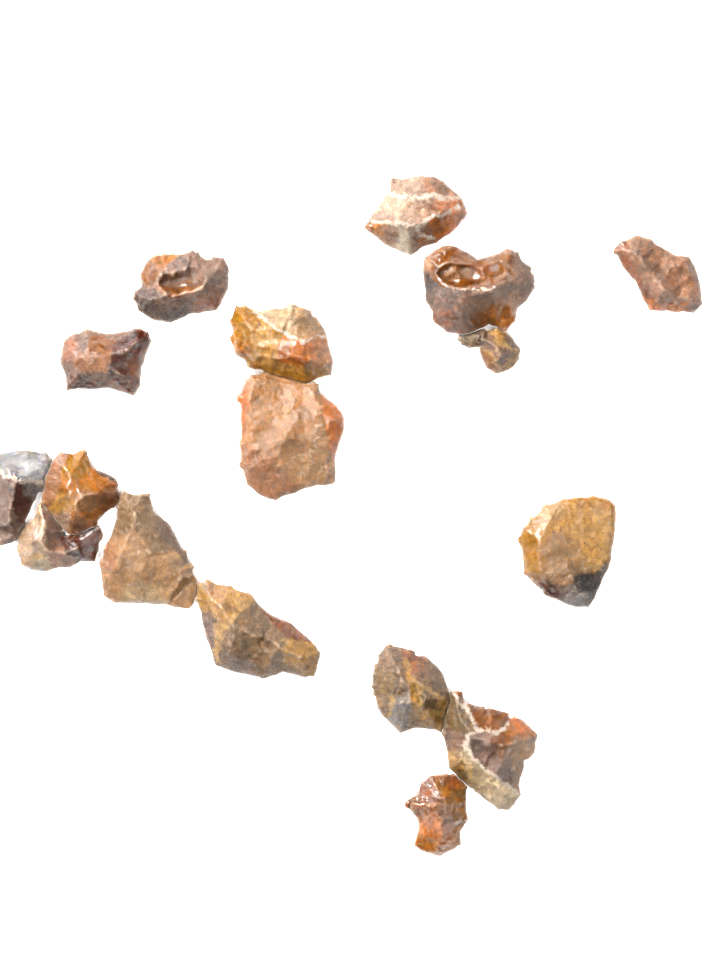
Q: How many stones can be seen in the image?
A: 17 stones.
